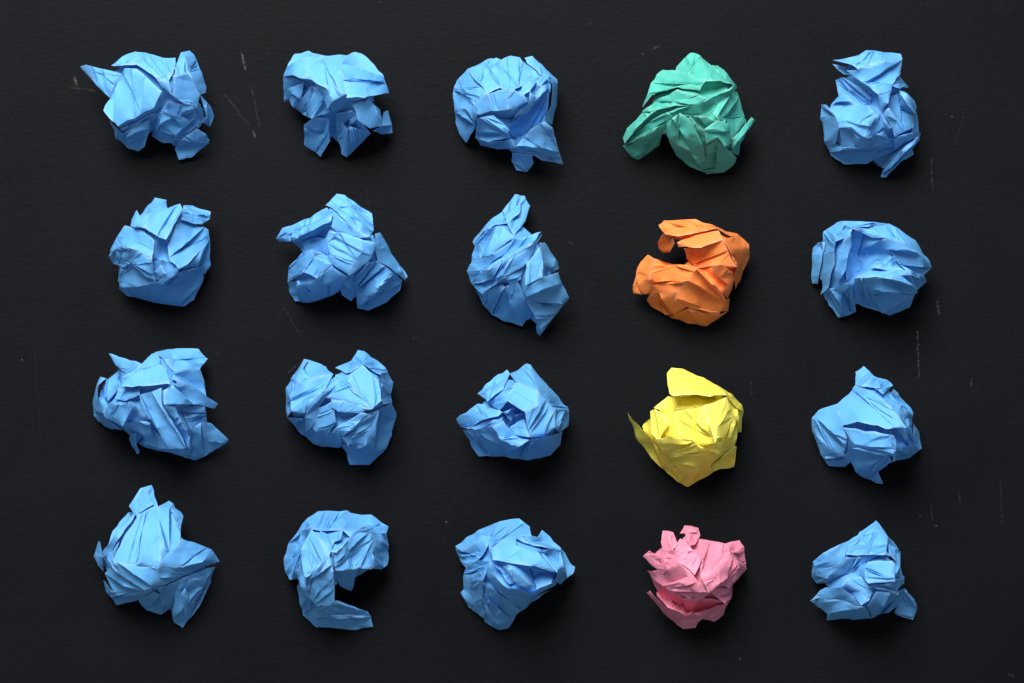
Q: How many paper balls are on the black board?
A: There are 20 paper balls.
